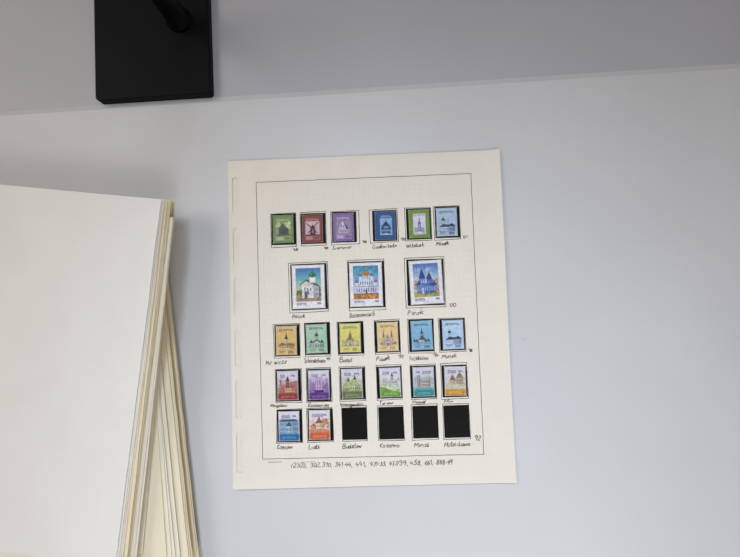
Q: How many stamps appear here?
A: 23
